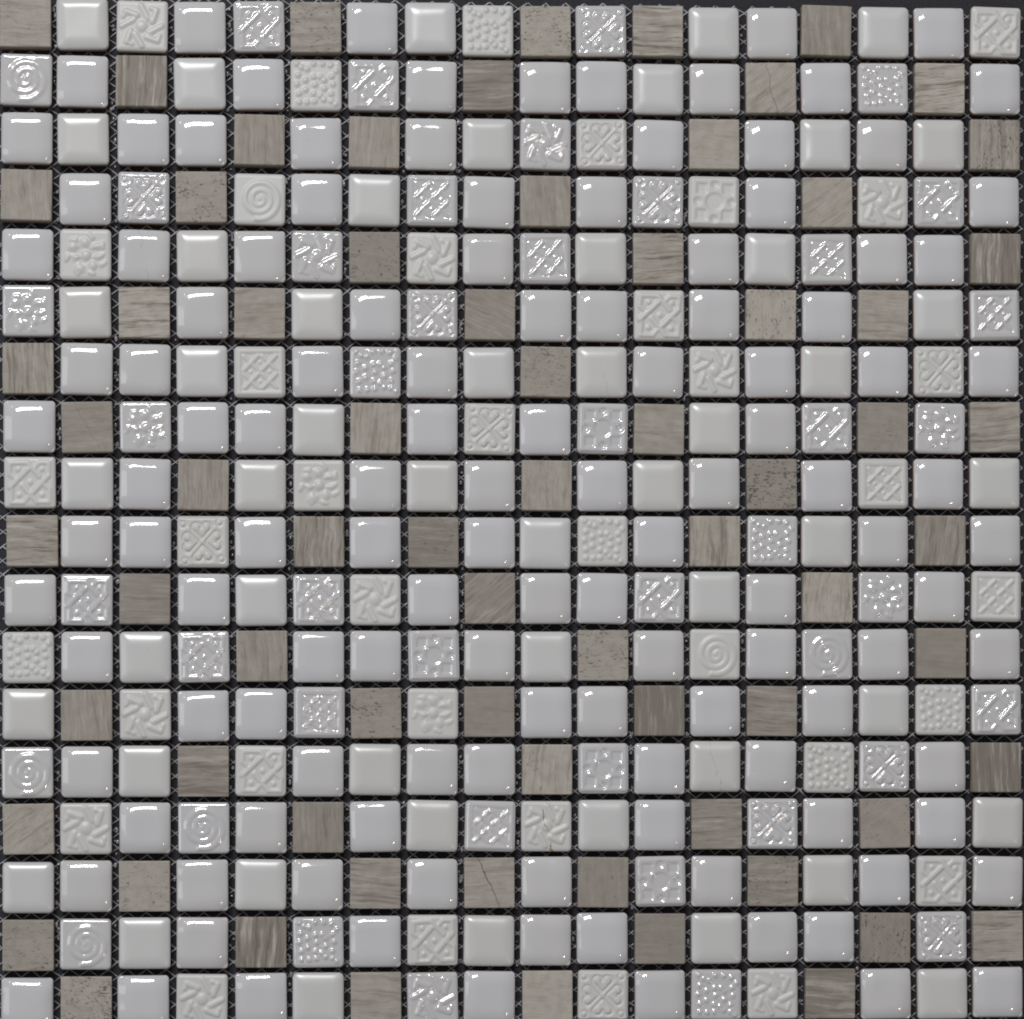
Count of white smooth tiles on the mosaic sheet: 173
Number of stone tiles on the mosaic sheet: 72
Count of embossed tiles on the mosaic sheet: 79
